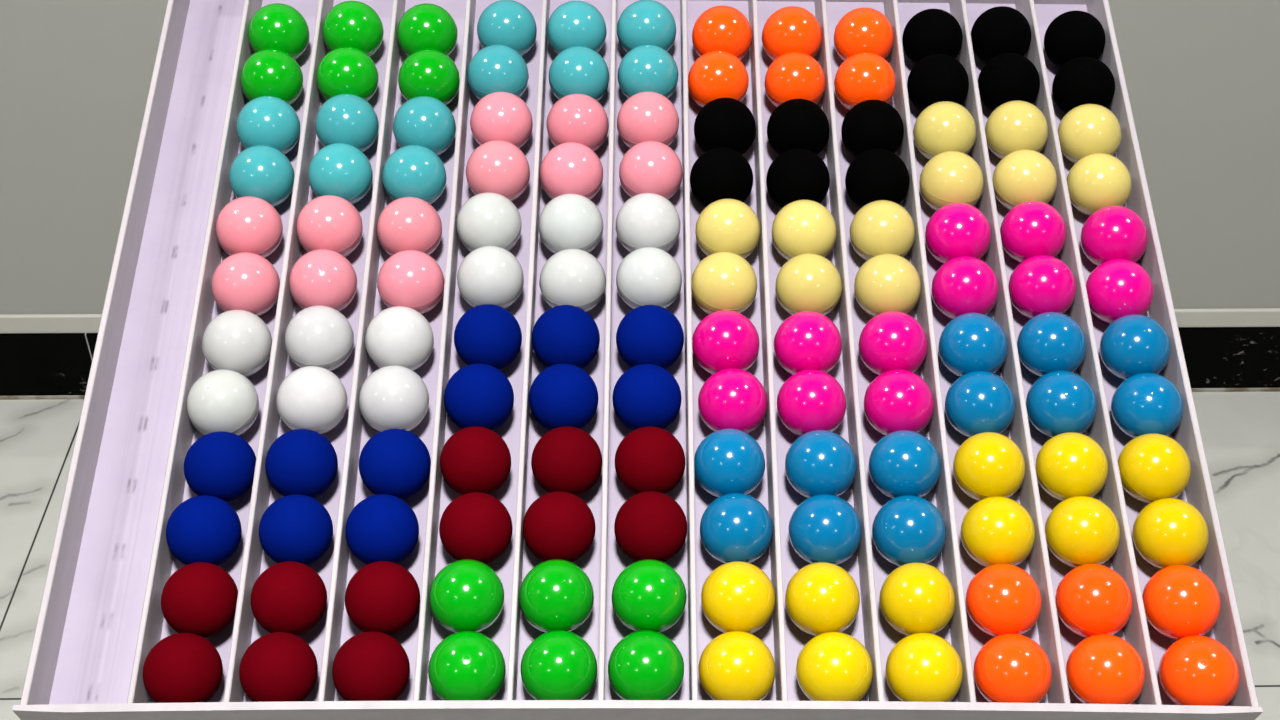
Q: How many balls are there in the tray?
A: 144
